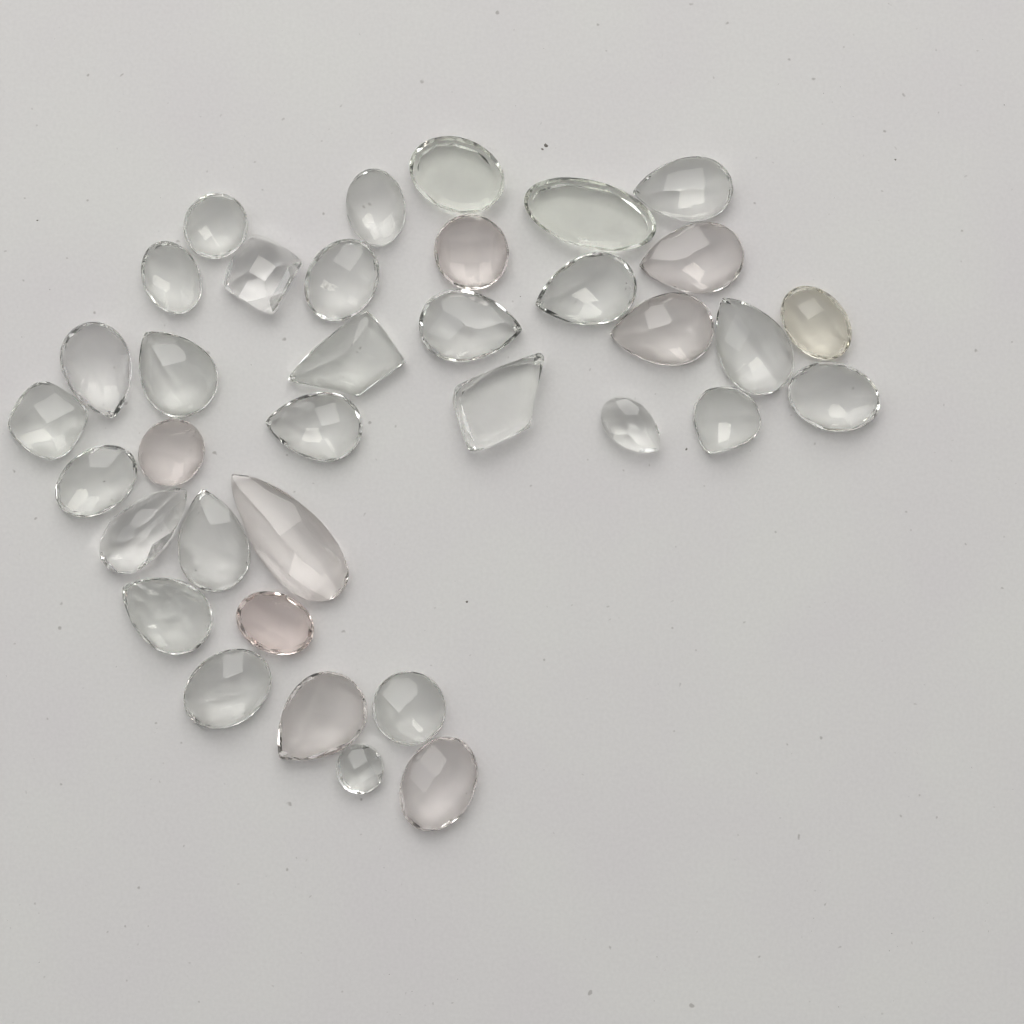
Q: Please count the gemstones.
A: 36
